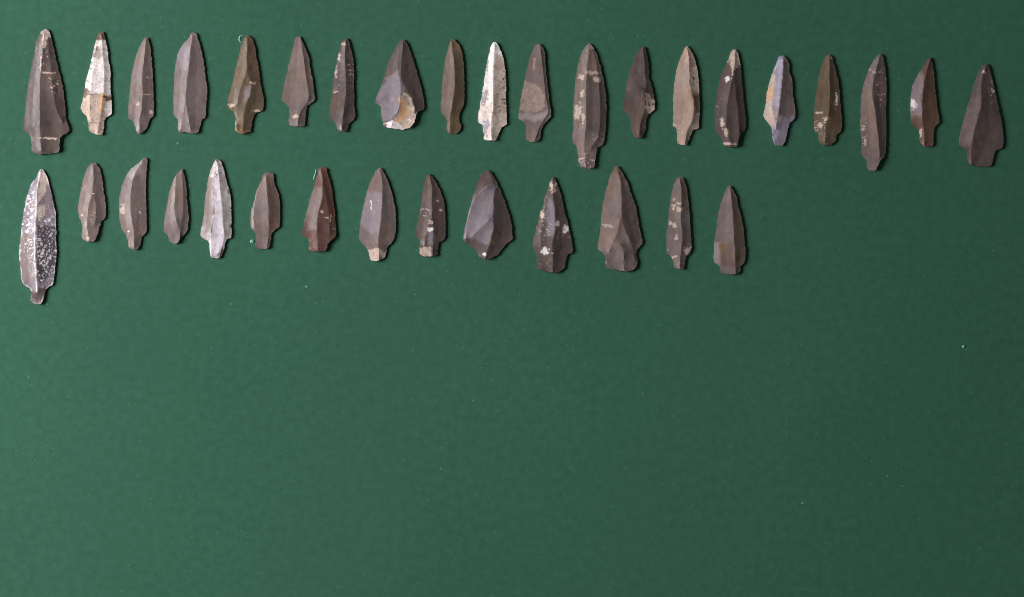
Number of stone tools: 34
